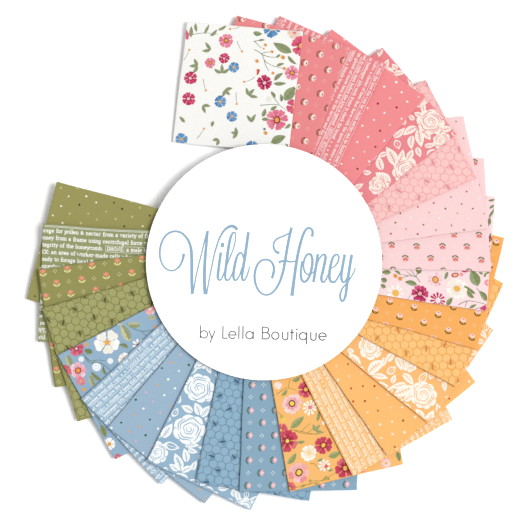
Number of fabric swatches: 25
